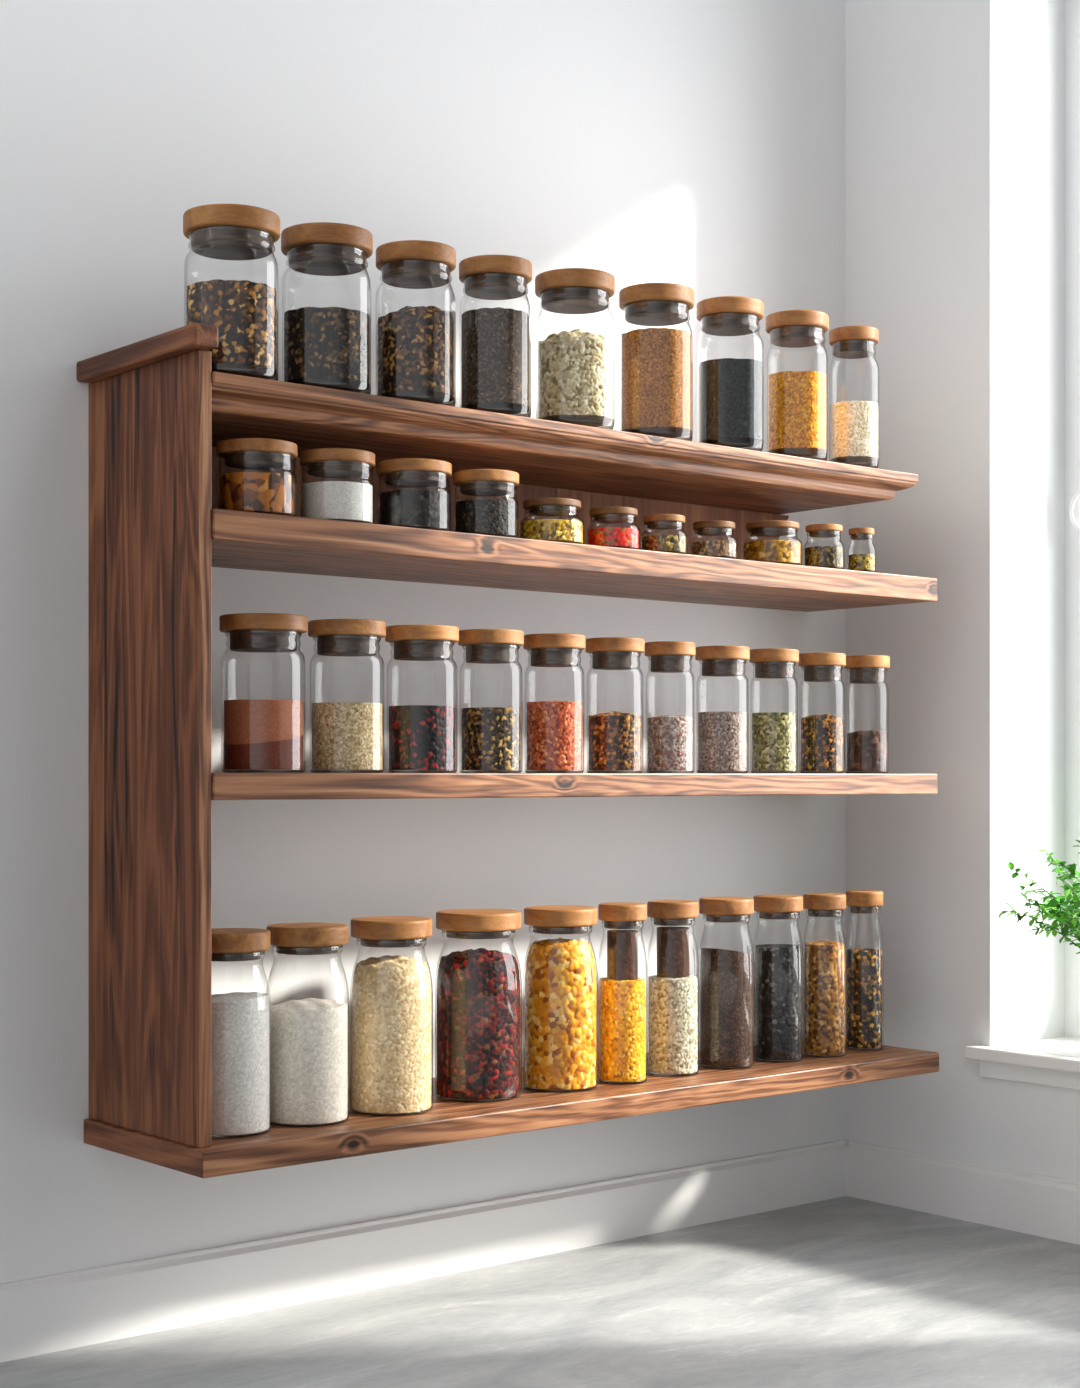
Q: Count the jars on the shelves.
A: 42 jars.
